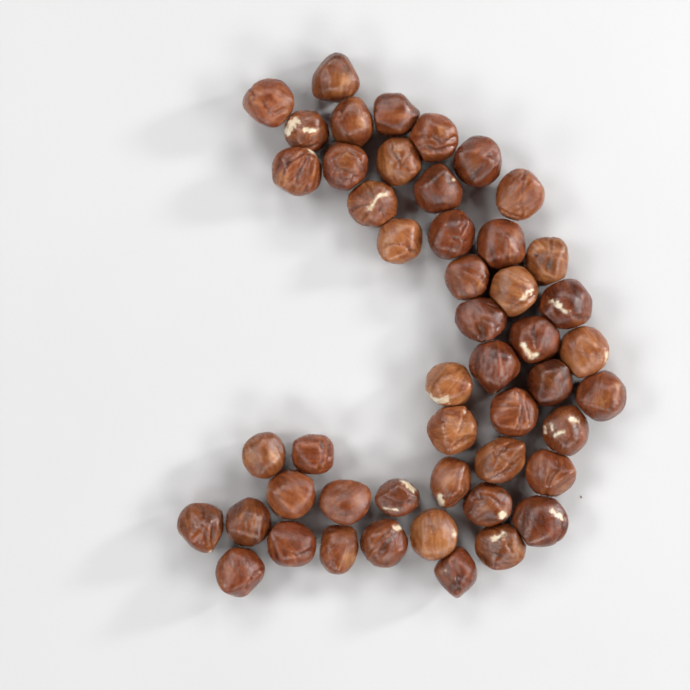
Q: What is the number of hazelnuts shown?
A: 49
